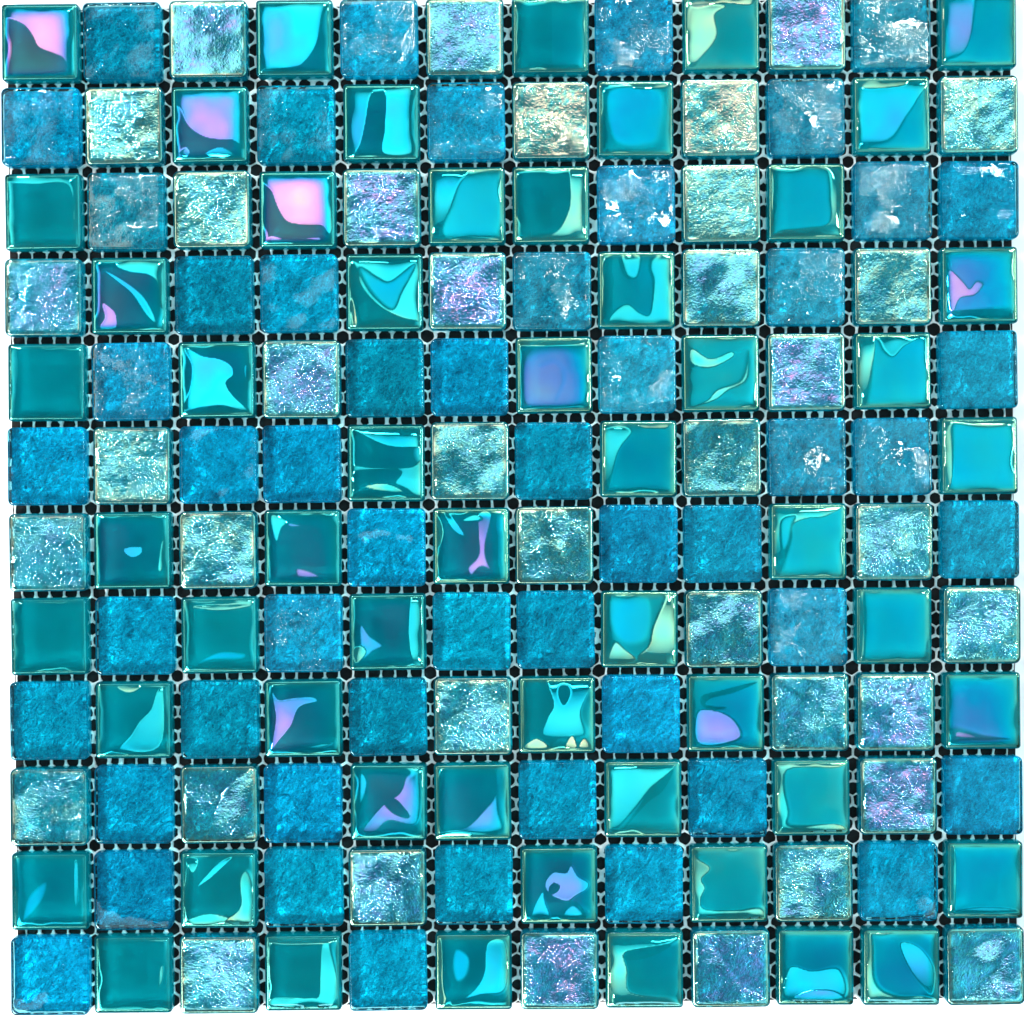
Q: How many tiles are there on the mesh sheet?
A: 144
